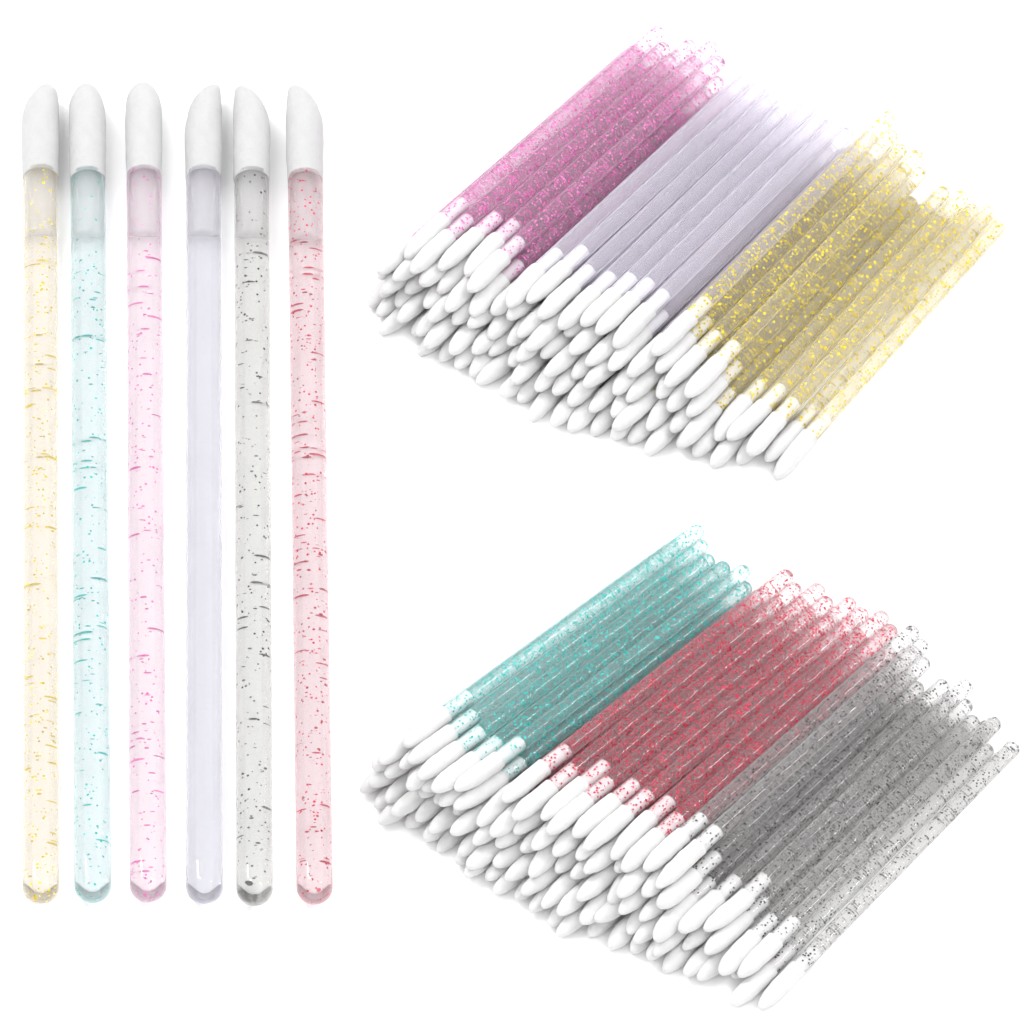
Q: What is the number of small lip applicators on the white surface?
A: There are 194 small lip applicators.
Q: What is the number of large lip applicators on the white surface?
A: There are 6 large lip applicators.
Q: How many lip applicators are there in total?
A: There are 200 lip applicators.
